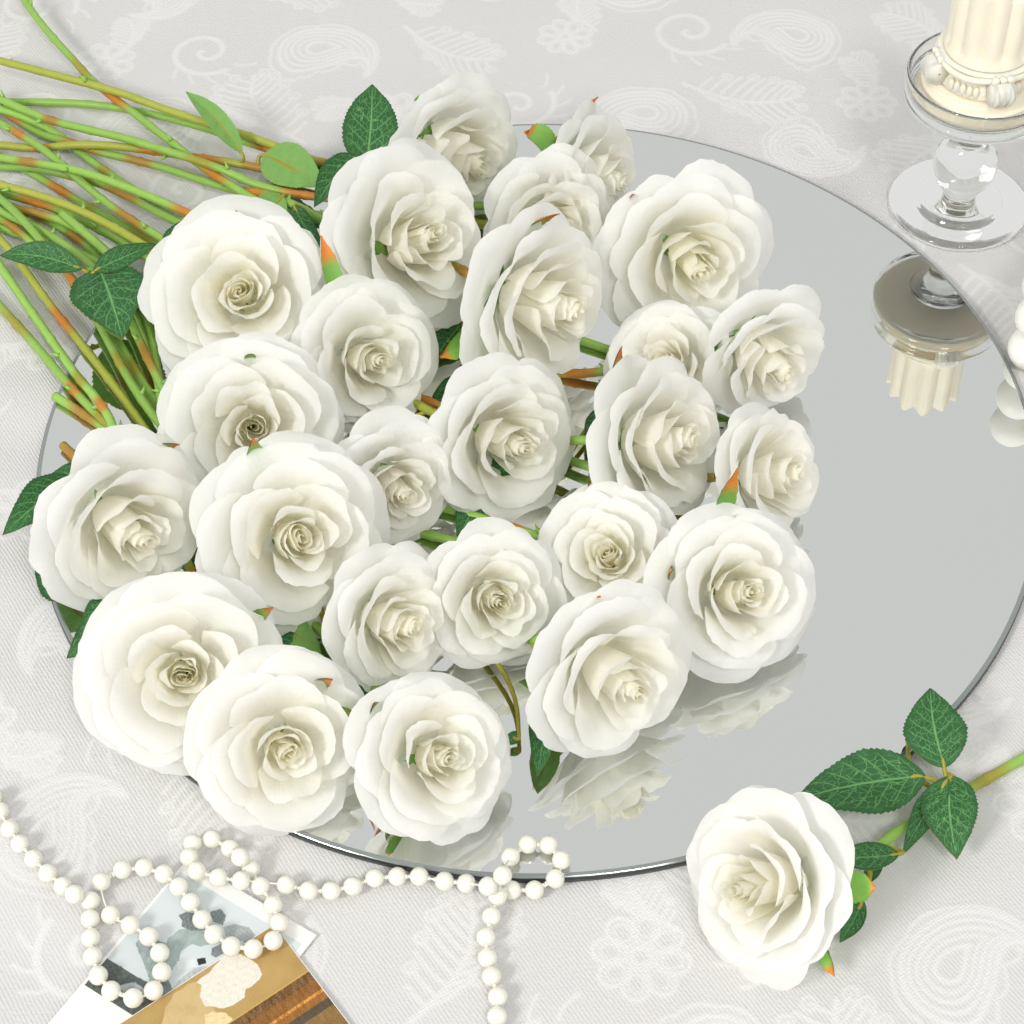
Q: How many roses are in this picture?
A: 26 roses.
